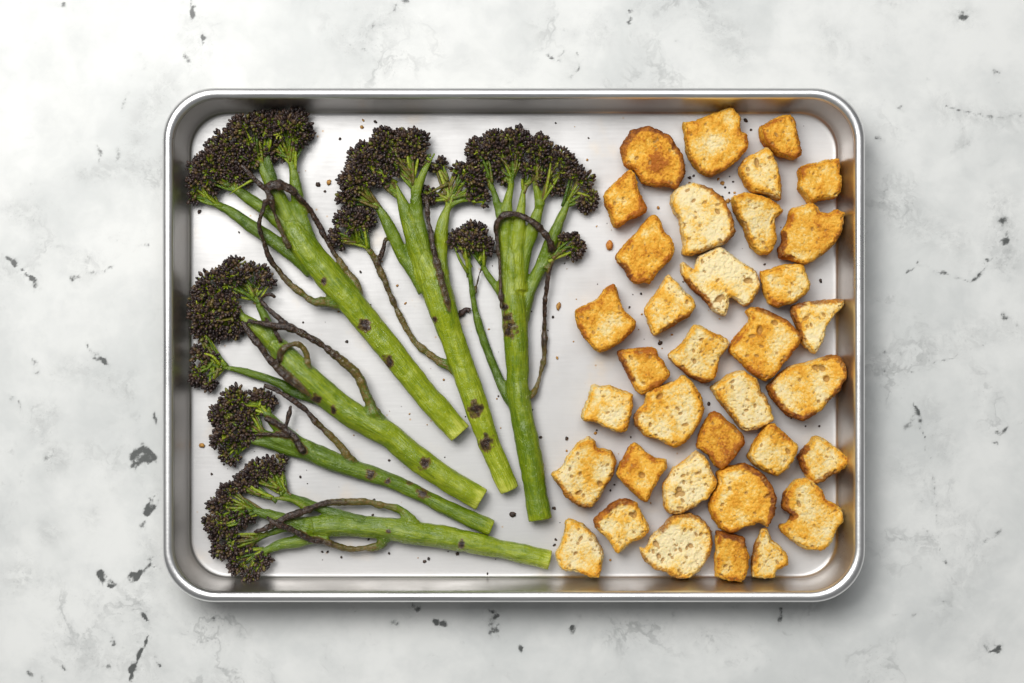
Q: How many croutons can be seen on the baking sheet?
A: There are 35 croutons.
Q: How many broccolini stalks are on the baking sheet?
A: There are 6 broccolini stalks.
